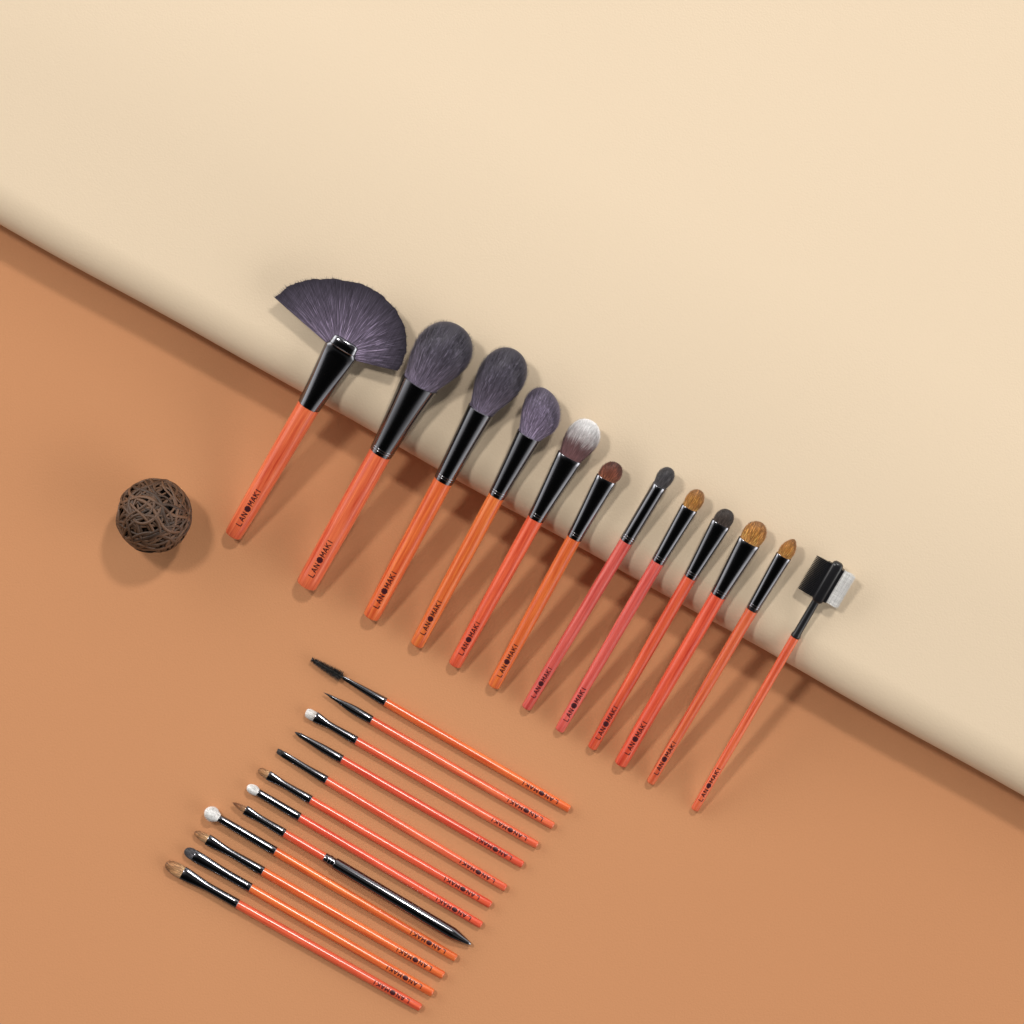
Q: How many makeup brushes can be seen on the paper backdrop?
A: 24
